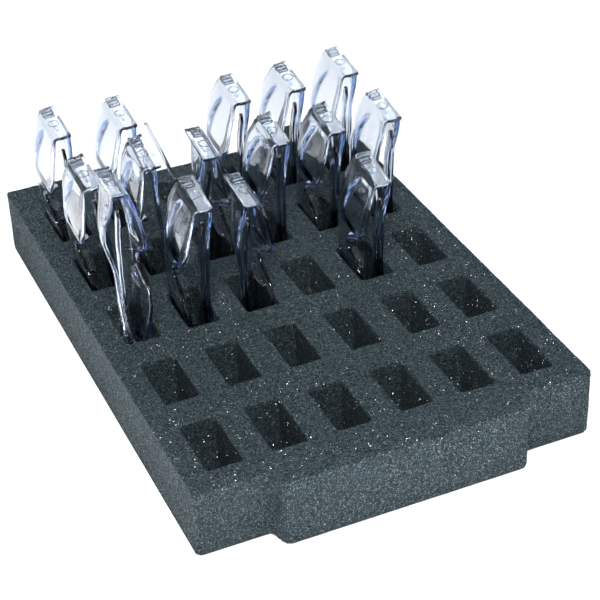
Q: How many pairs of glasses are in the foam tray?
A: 15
